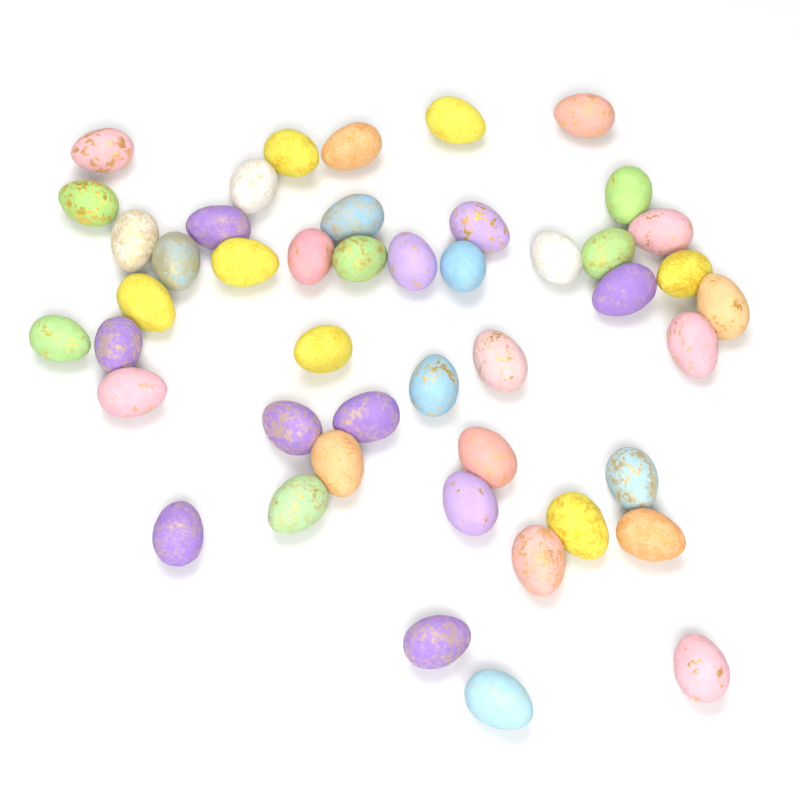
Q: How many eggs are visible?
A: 46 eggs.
